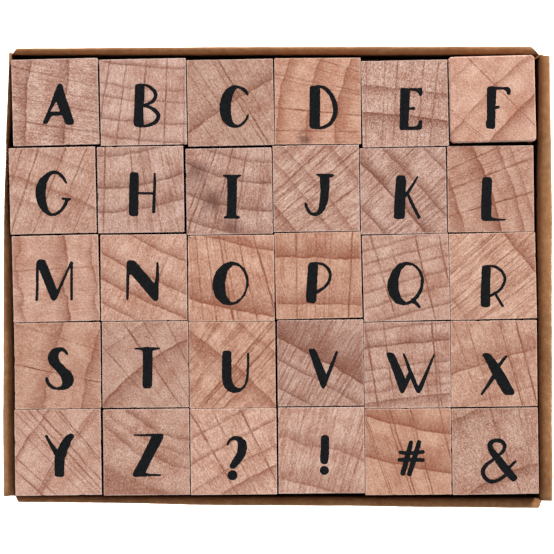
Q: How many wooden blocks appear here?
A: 30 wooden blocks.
